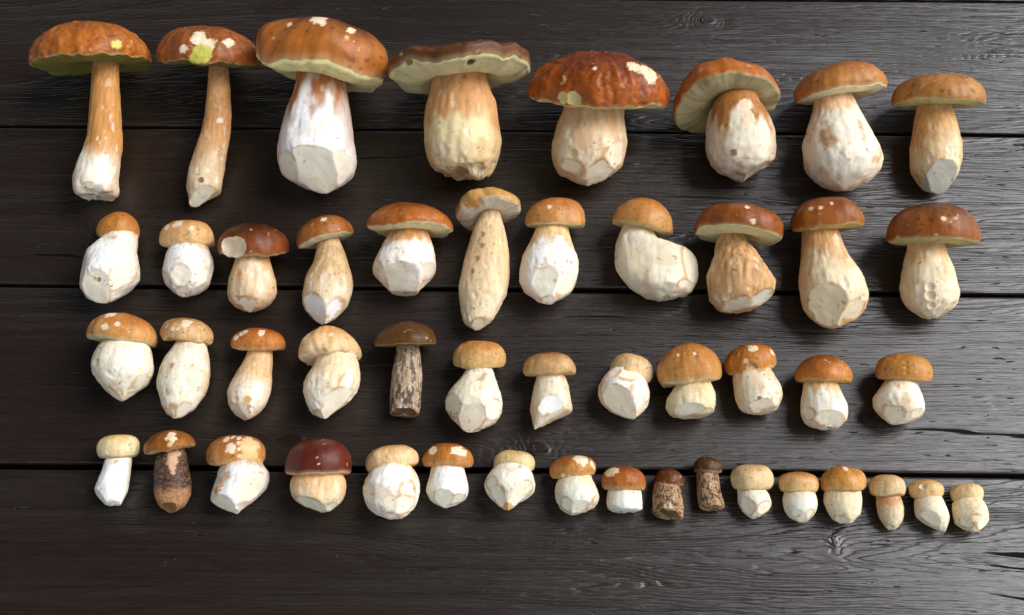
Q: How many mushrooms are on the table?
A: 48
